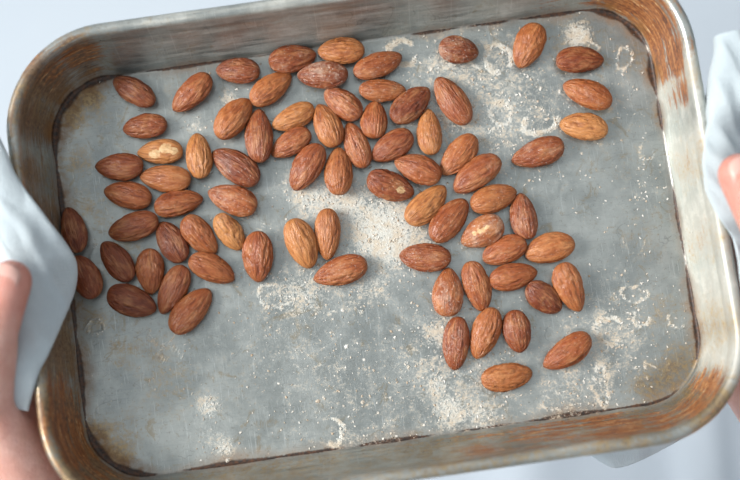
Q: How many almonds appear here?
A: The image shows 76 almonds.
